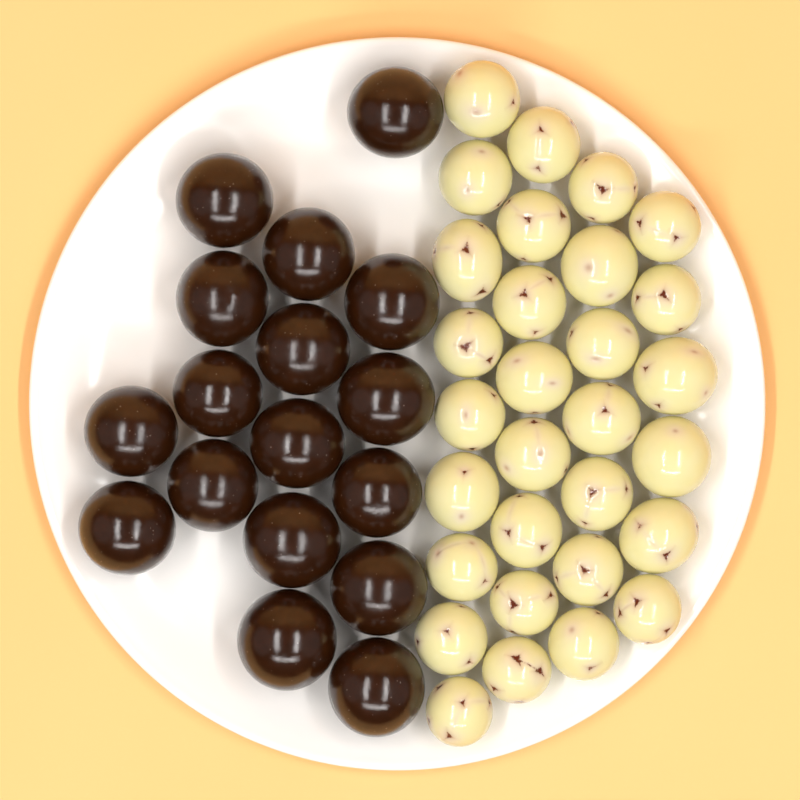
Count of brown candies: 17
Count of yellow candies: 30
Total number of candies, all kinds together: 47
